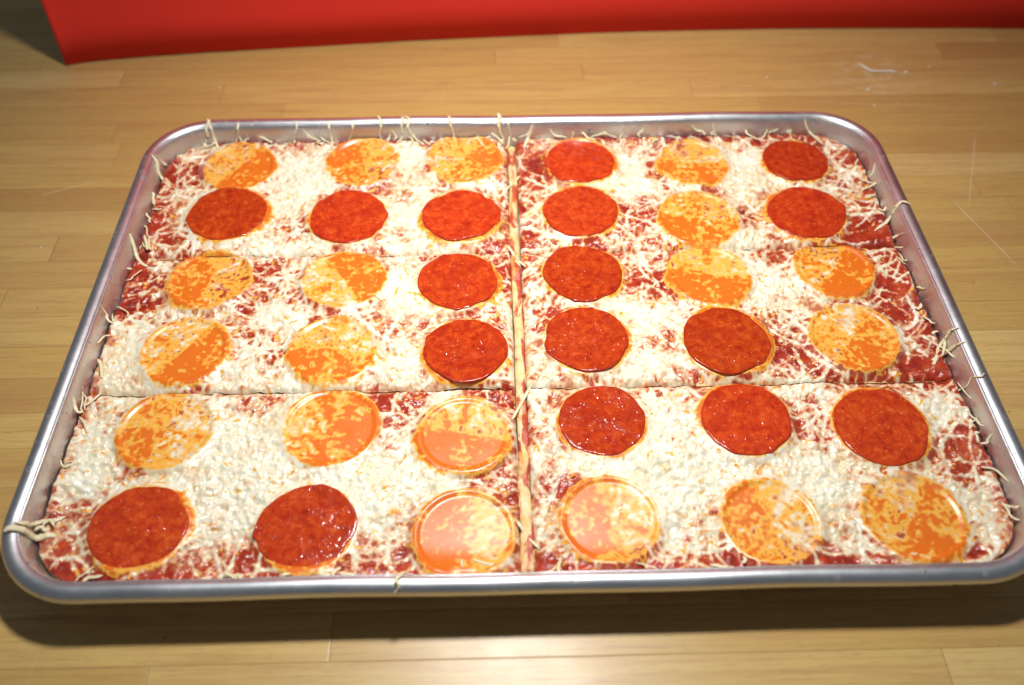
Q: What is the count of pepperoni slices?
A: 17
